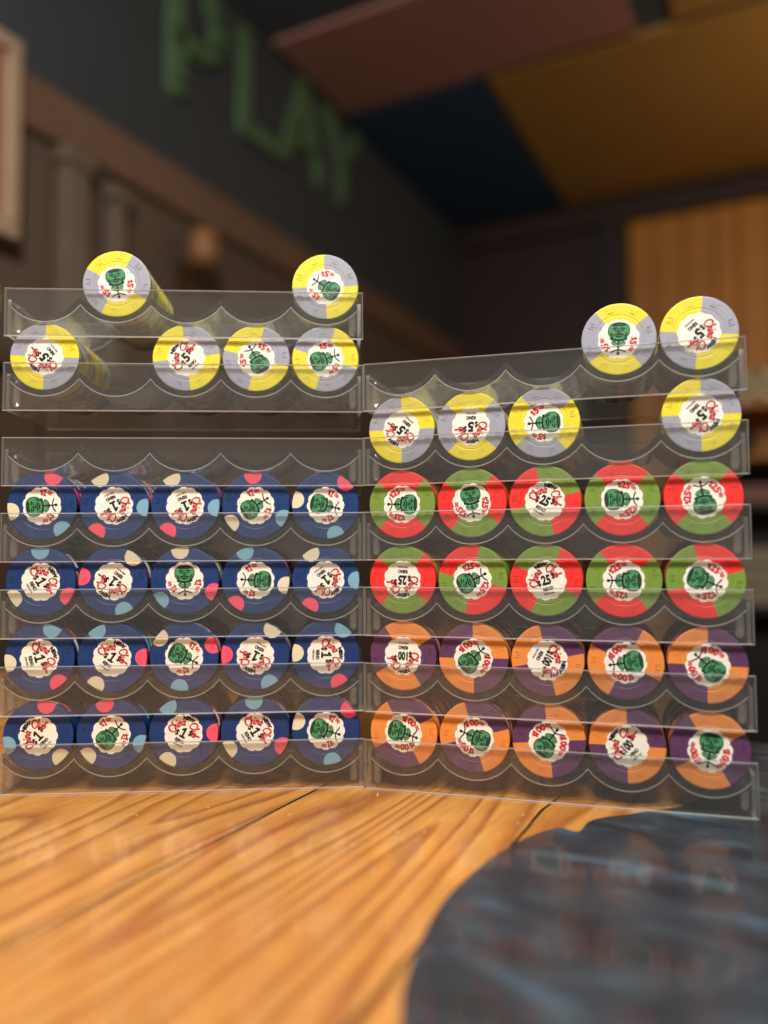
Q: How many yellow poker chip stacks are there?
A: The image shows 12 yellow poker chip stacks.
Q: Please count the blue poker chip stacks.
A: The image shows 20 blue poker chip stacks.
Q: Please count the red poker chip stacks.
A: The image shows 10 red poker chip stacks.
